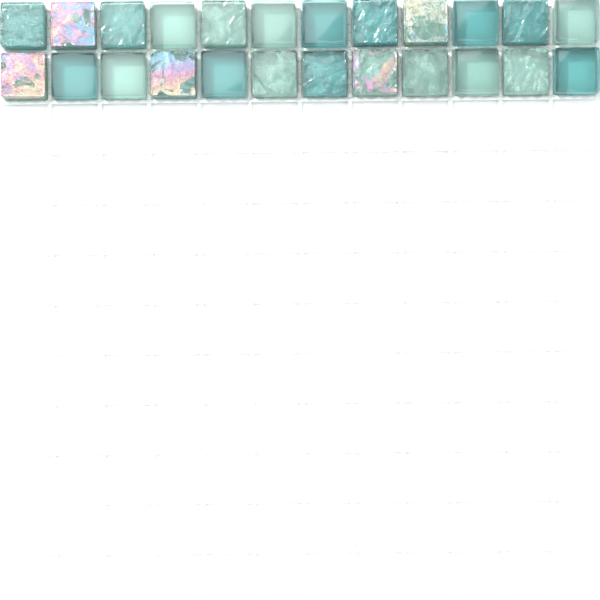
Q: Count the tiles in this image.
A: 24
